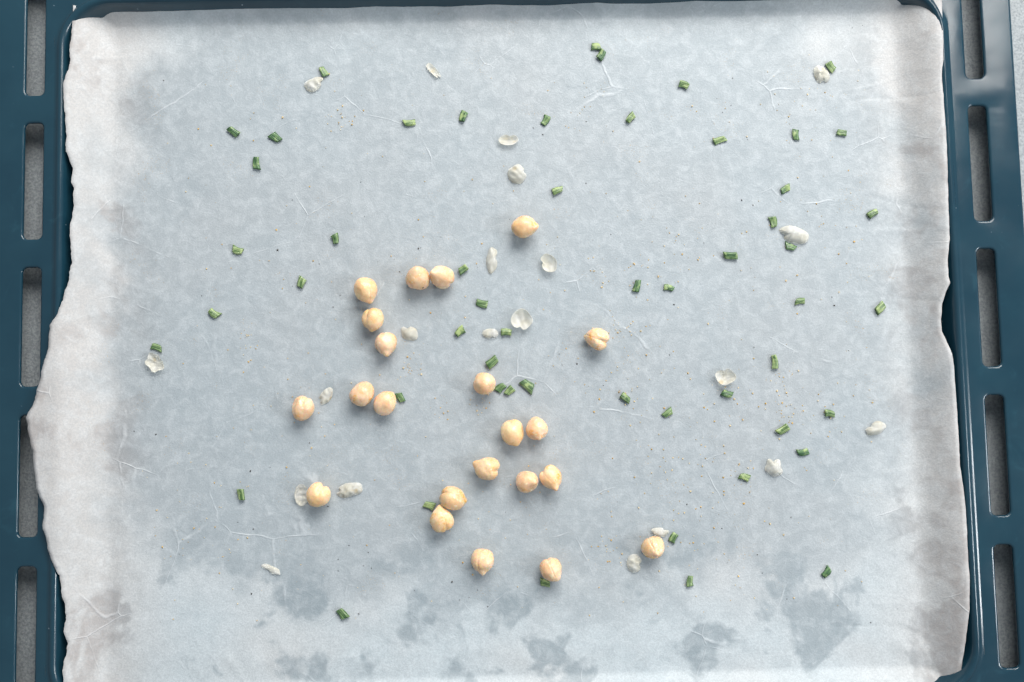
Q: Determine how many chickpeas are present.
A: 22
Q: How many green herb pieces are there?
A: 54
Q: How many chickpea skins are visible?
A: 21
